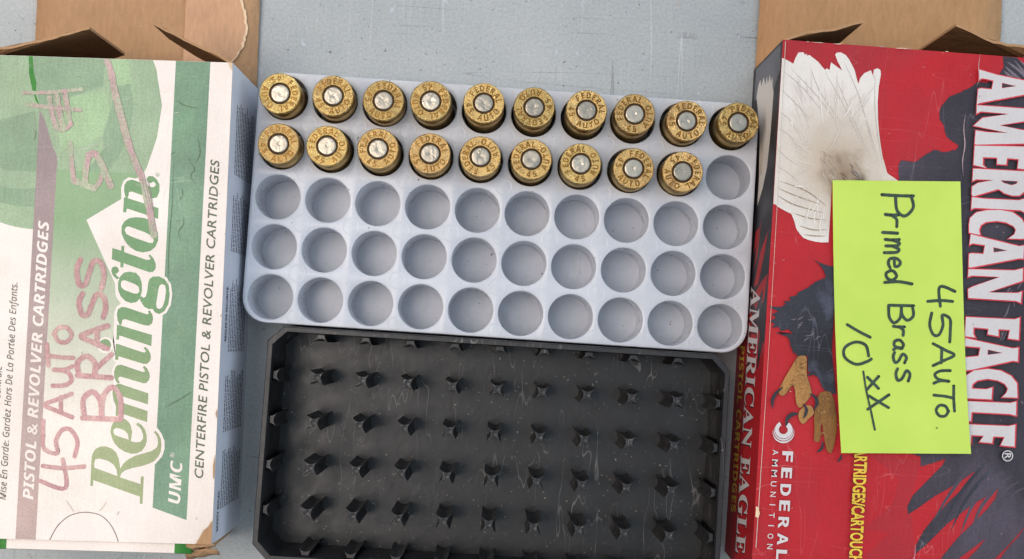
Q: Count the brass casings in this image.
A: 19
